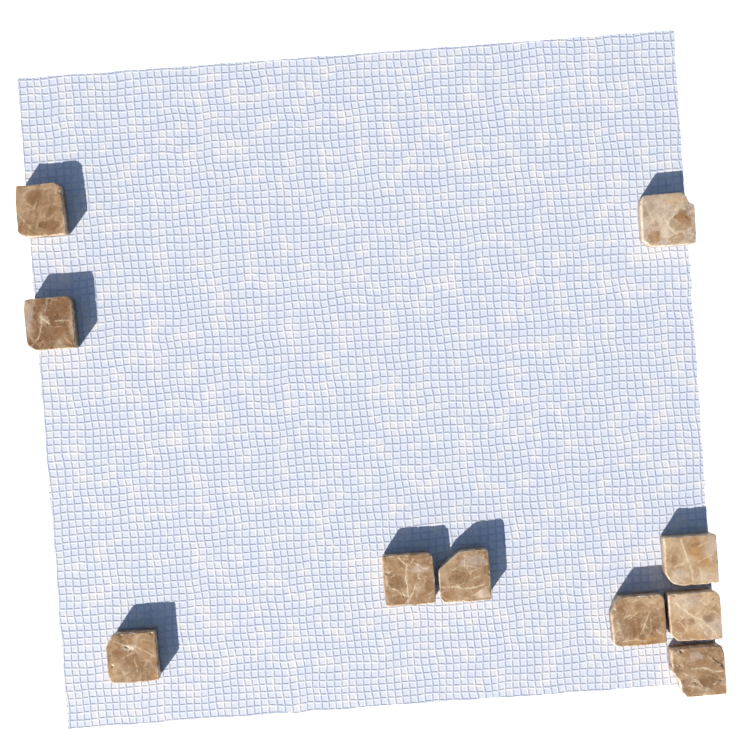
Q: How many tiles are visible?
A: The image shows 10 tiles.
